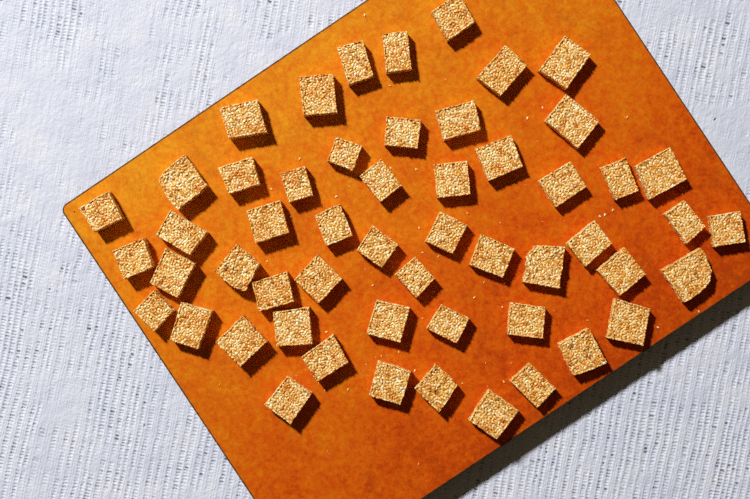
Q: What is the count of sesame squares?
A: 54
